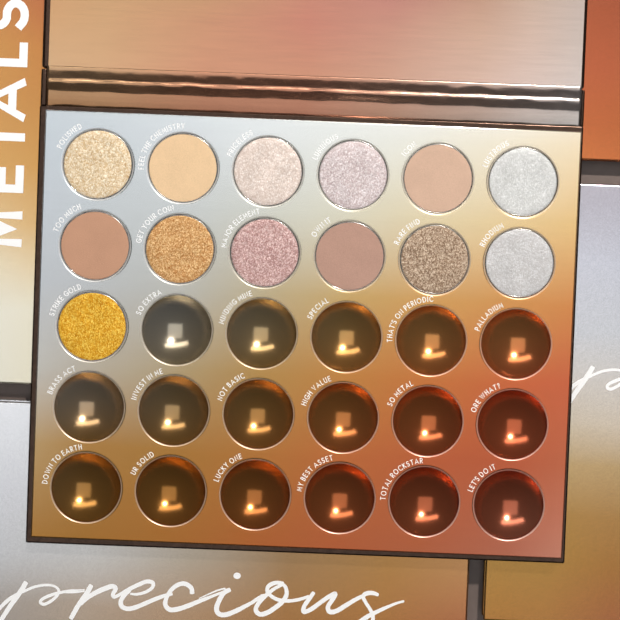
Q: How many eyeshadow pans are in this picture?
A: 13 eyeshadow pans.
